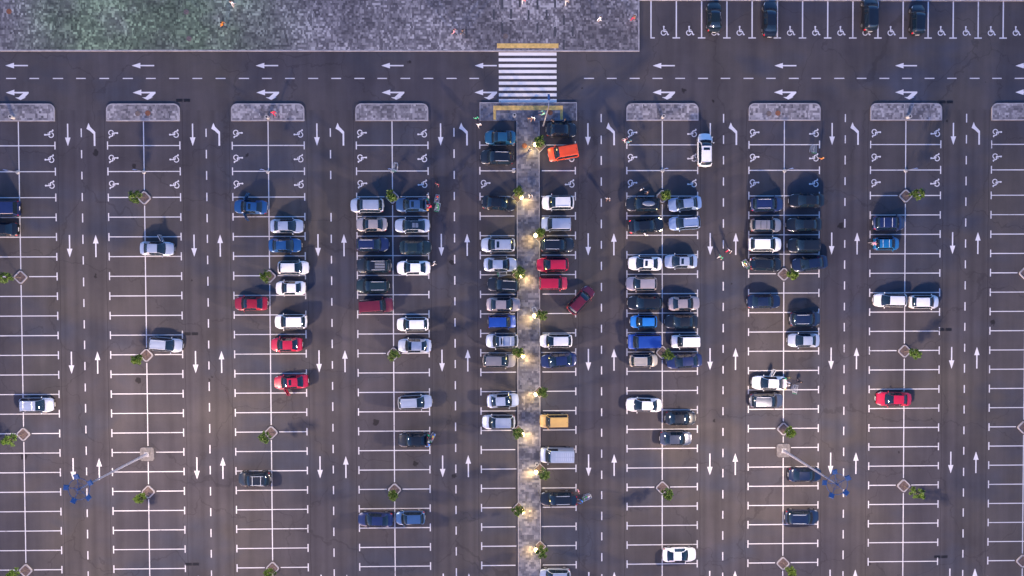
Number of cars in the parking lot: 101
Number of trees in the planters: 32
